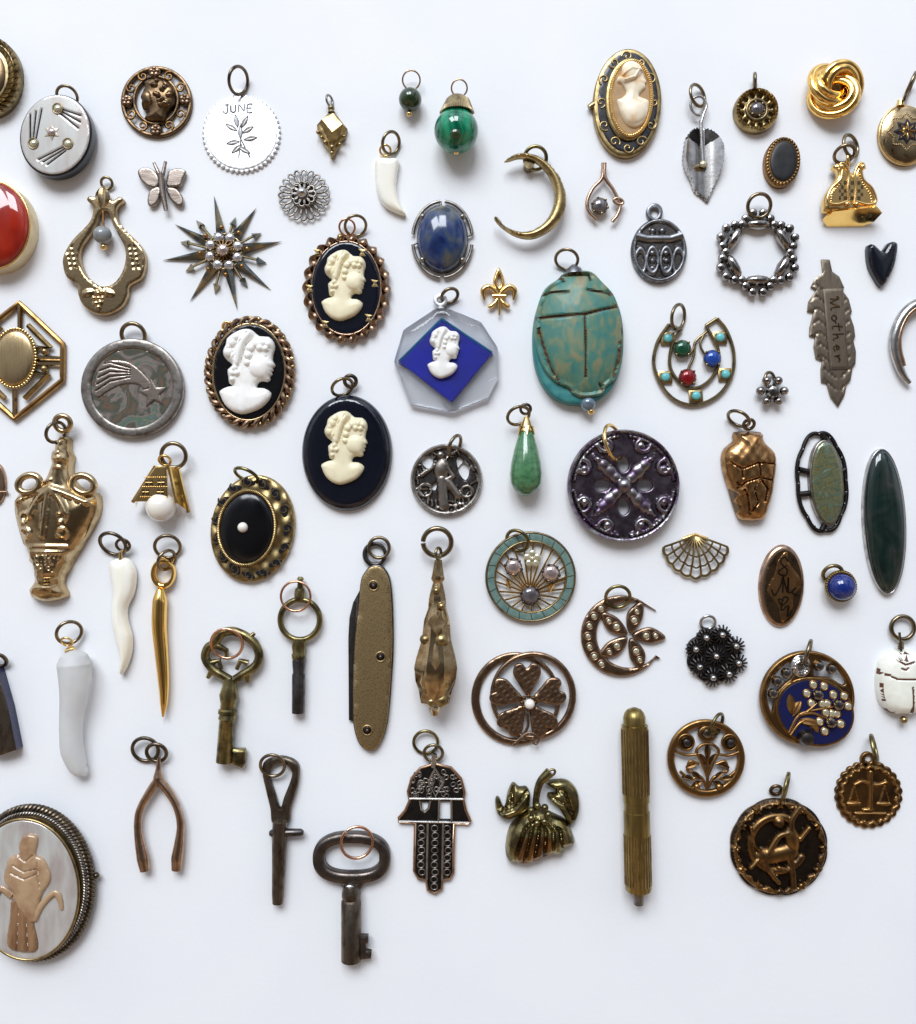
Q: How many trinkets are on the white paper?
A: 75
